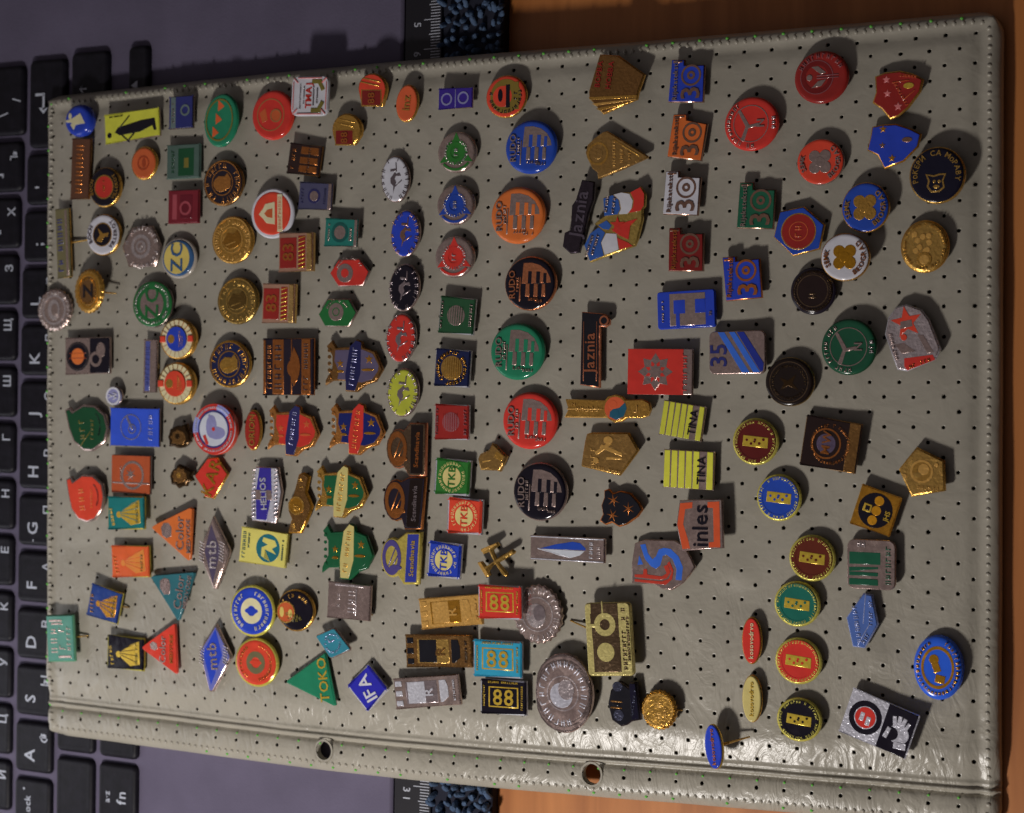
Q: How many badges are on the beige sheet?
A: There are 163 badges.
